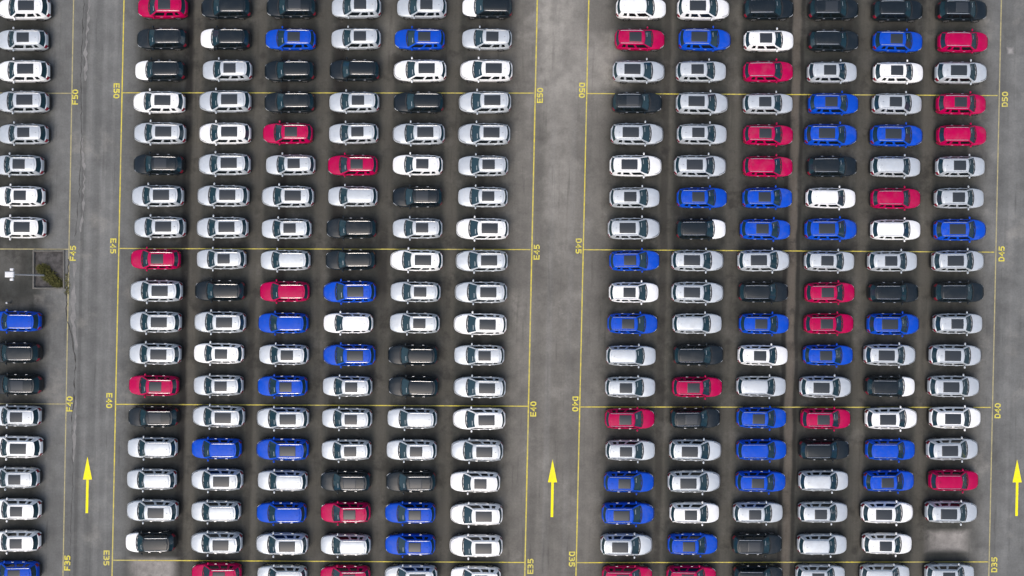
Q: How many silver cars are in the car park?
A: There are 106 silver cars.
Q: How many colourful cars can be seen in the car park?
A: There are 61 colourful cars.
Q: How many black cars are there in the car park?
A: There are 40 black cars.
